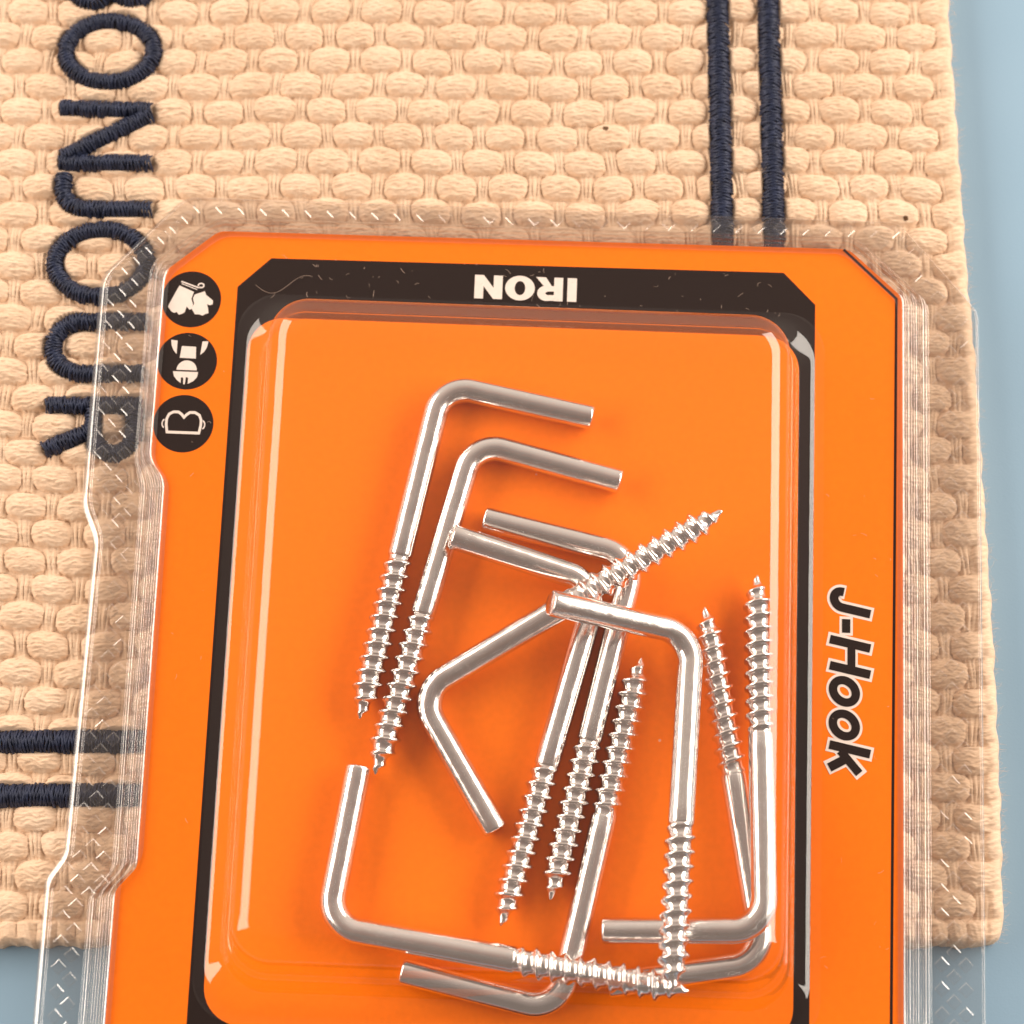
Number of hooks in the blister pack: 10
